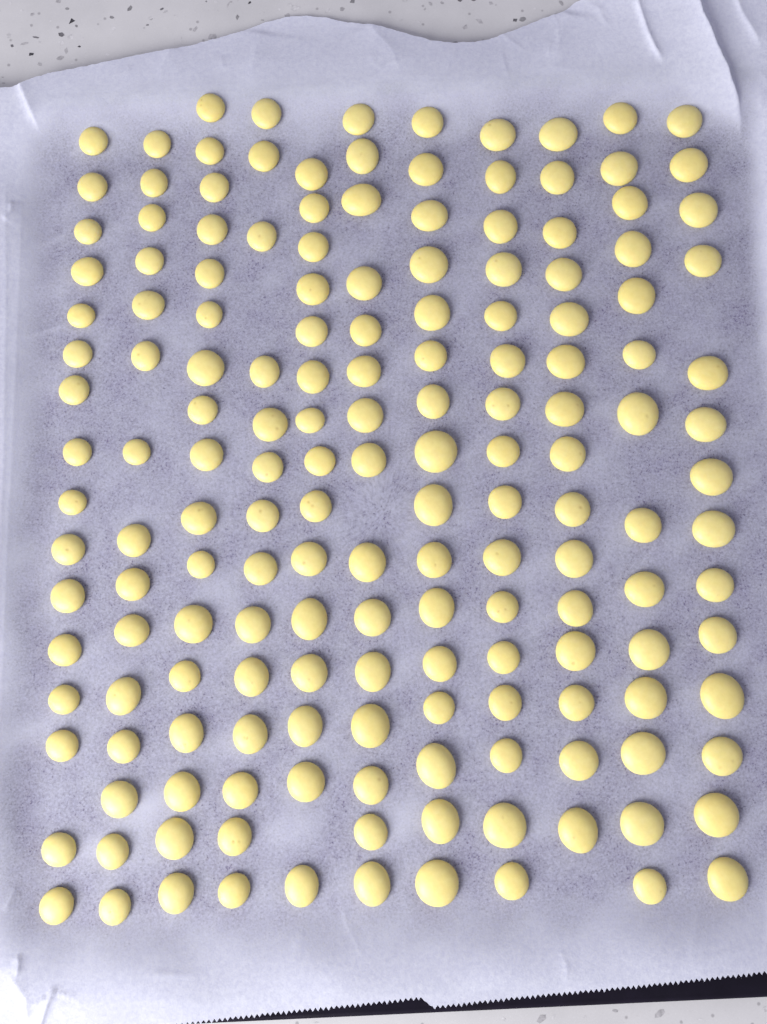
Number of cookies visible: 167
